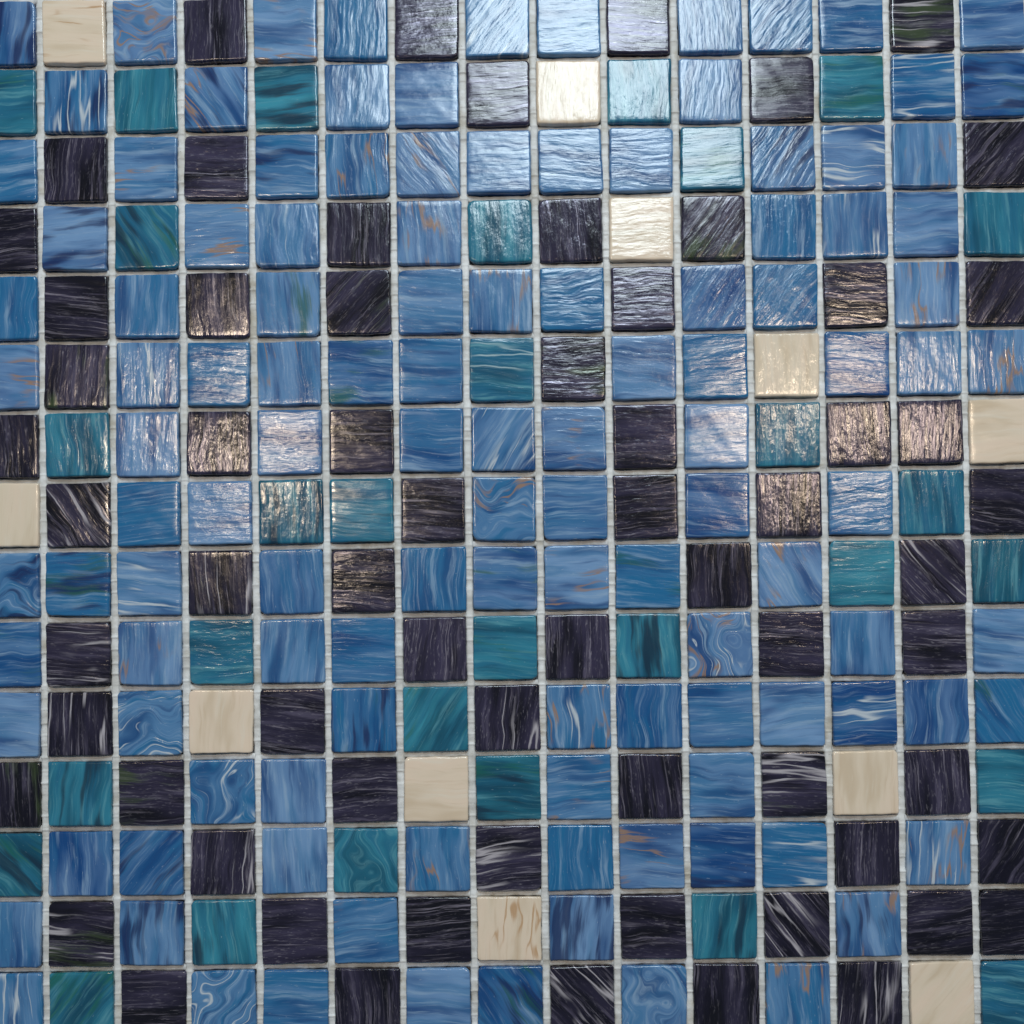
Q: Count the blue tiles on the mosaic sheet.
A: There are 118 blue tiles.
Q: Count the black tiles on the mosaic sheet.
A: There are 66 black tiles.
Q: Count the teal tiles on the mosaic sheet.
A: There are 30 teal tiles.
